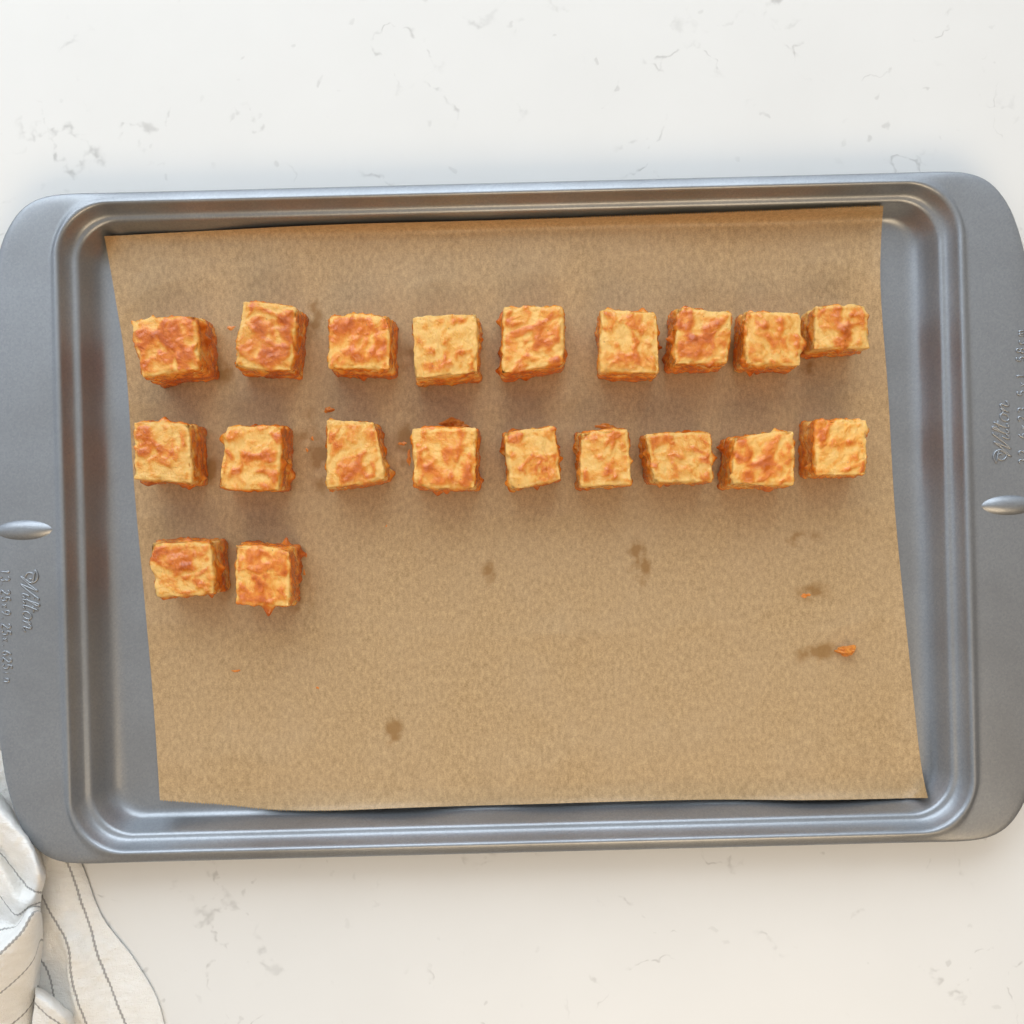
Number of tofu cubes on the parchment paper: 20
